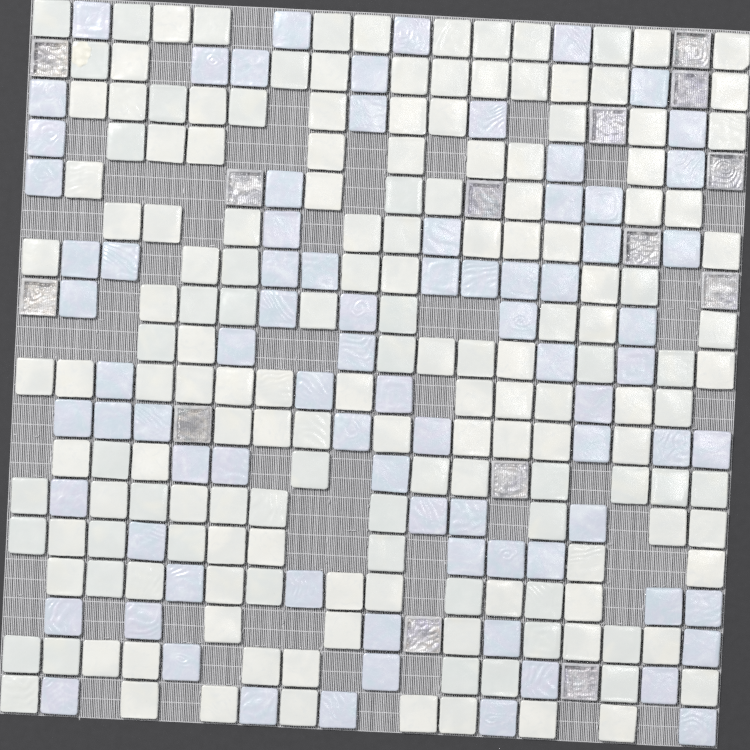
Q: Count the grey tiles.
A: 14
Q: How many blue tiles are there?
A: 81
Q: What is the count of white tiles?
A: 167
